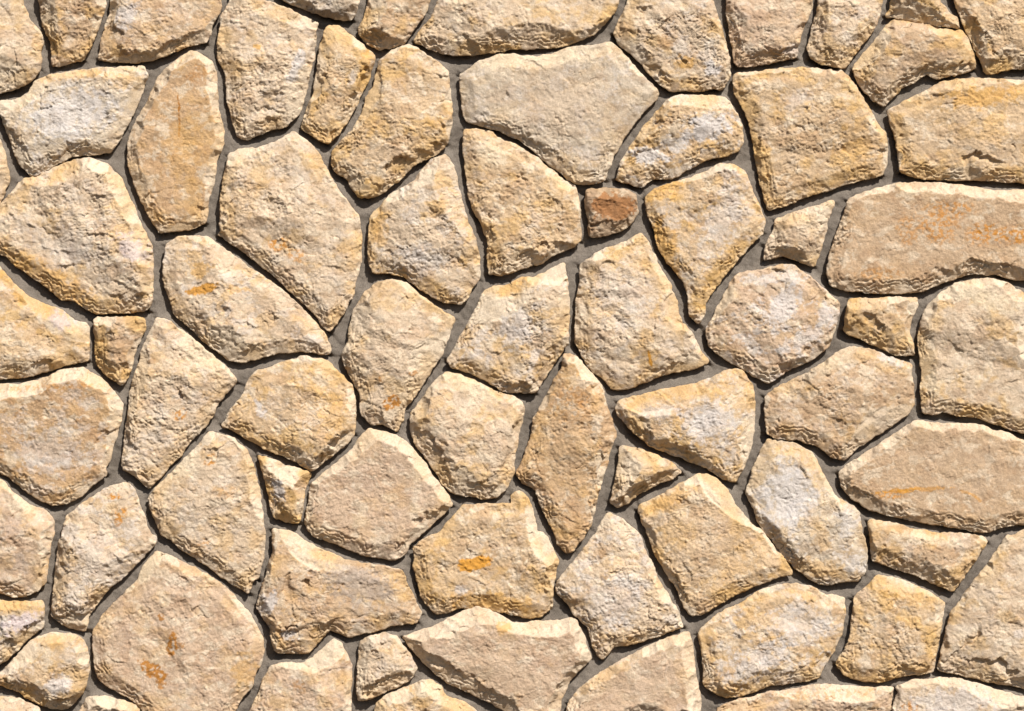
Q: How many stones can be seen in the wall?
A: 74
